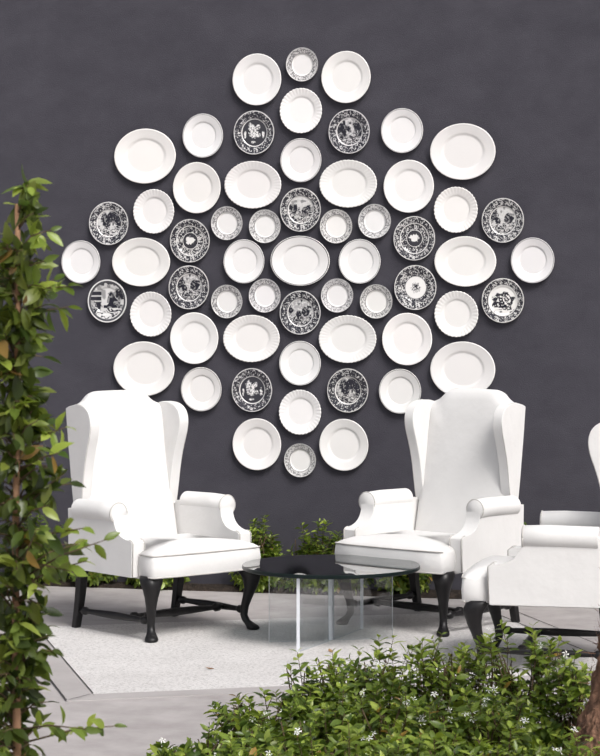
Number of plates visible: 59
